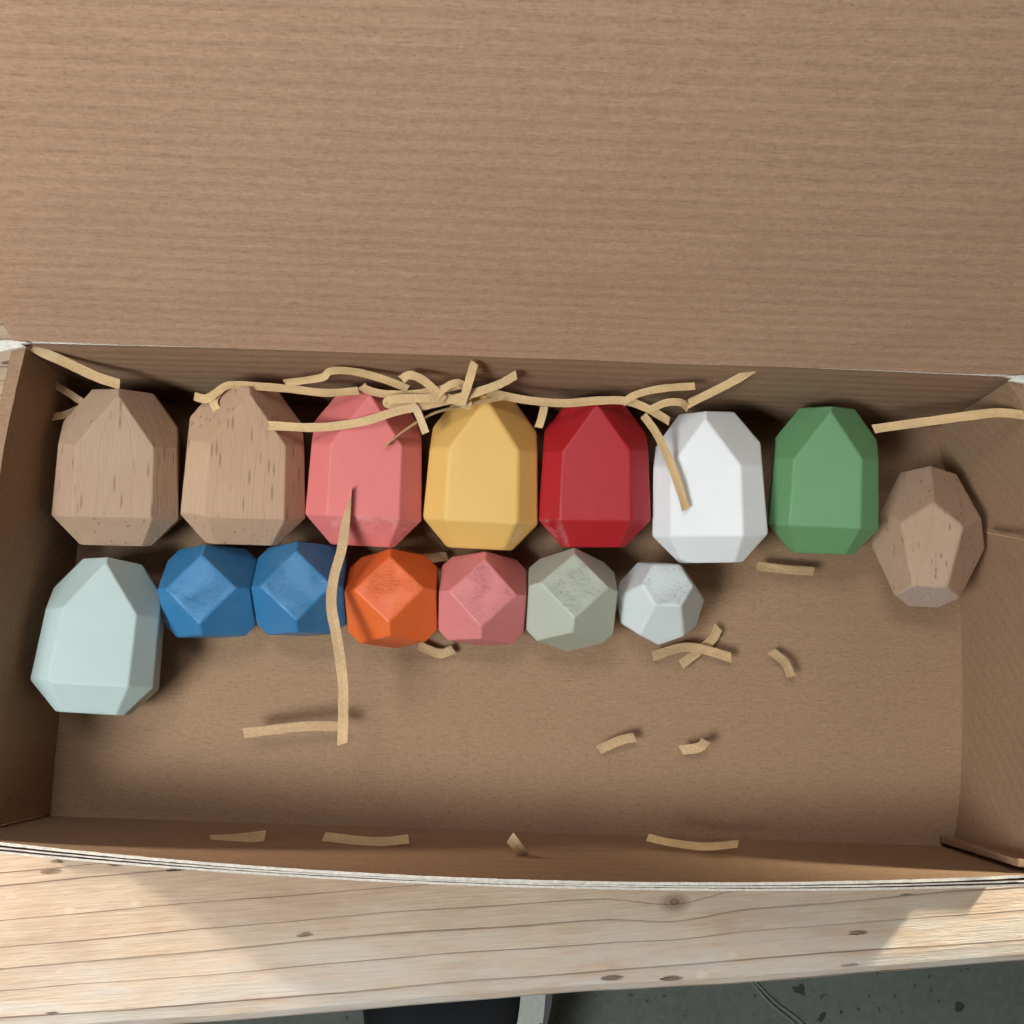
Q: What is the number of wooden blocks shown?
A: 15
